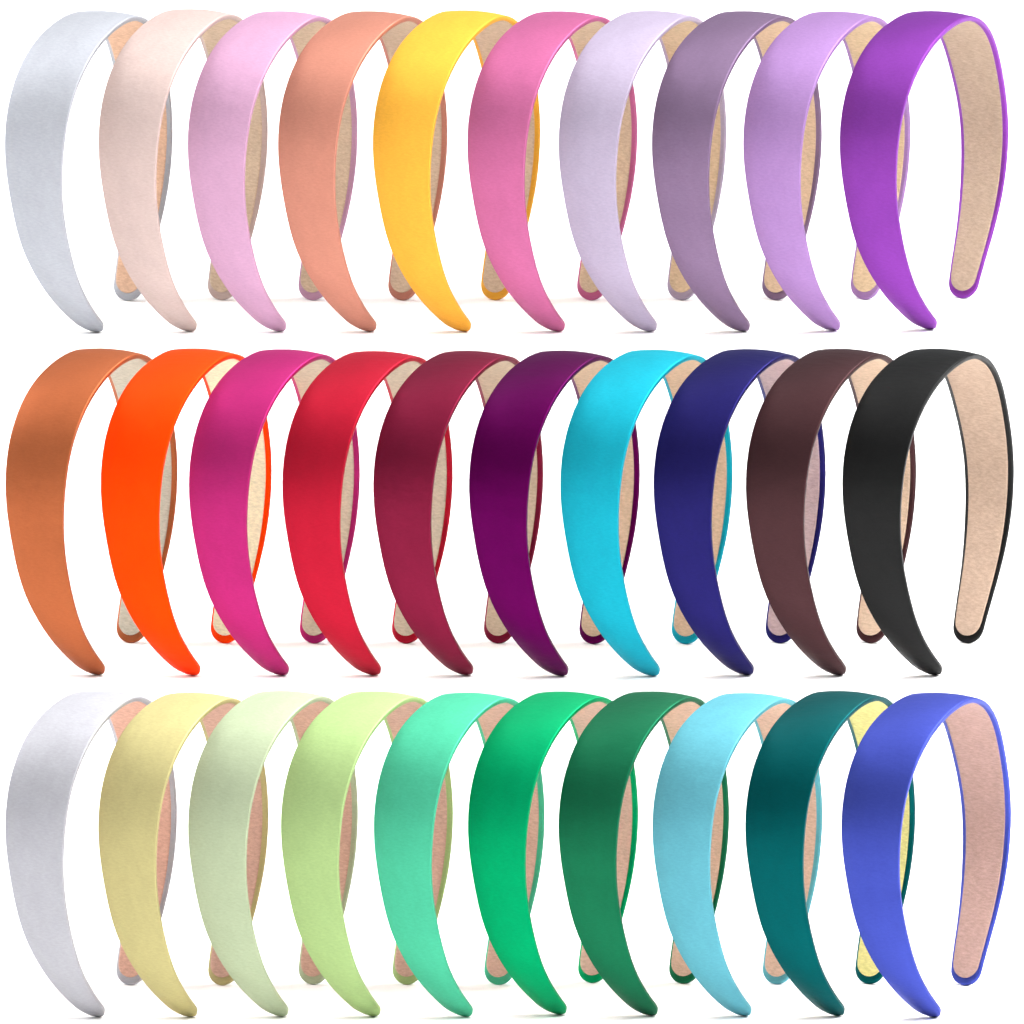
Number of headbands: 30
